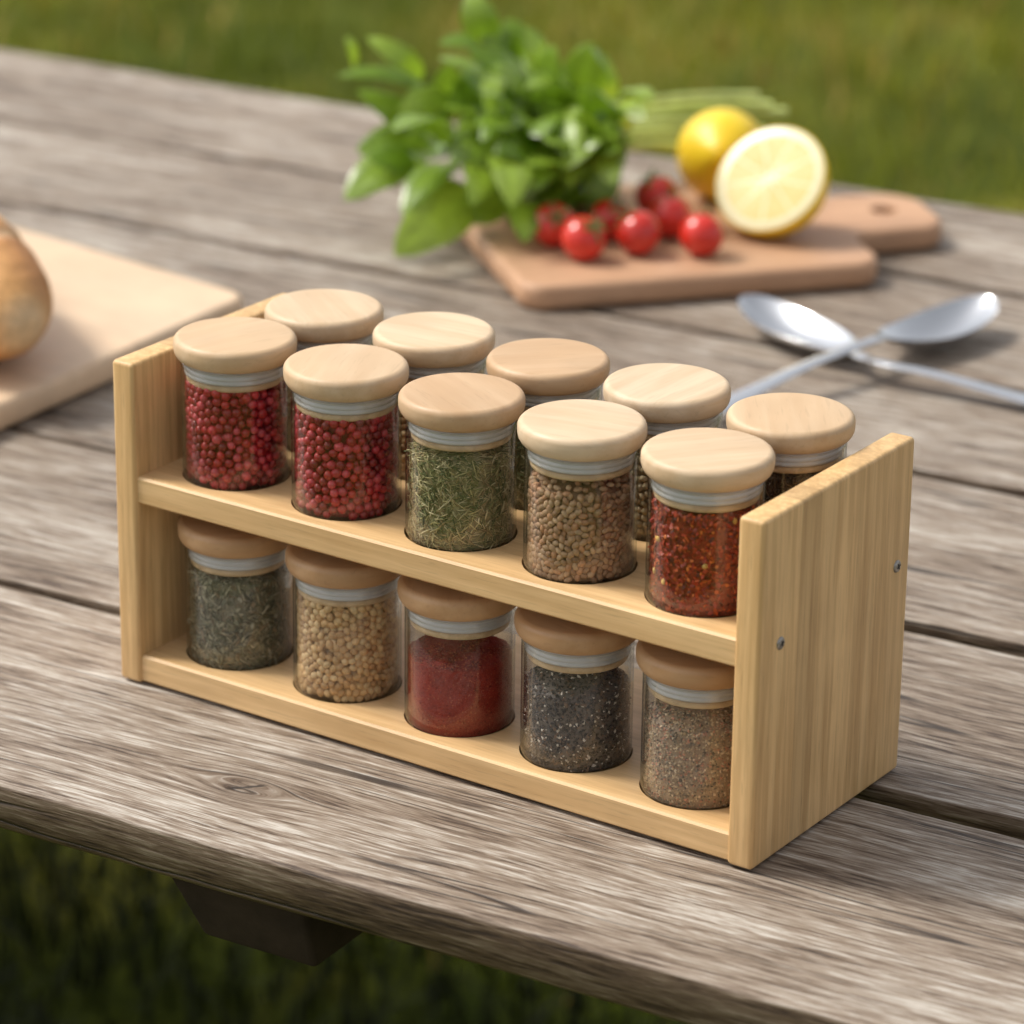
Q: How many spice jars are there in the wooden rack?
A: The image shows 15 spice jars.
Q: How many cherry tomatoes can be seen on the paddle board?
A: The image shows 7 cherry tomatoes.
